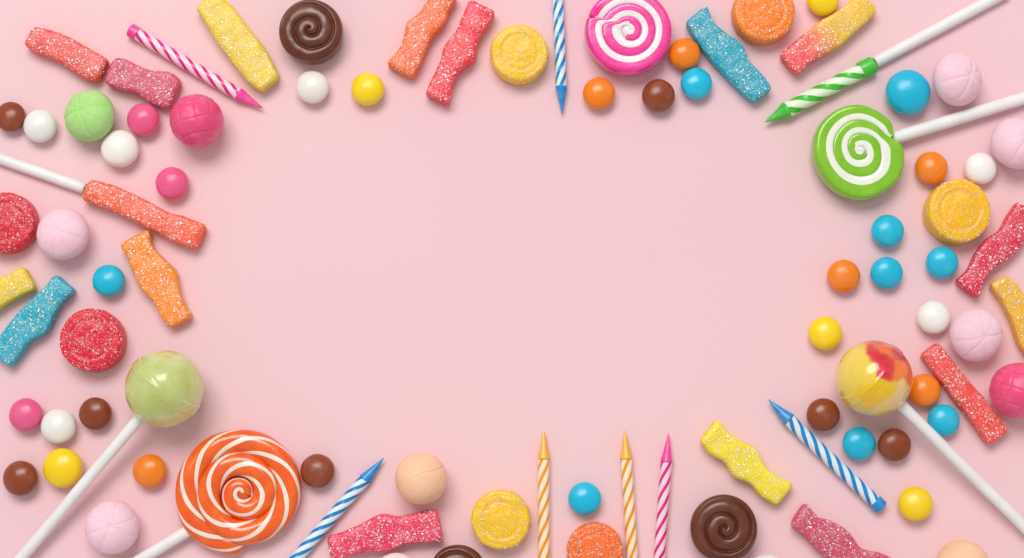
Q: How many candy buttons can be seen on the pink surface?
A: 36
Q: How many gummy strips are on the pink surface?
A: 17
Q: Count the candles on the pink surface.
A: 8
